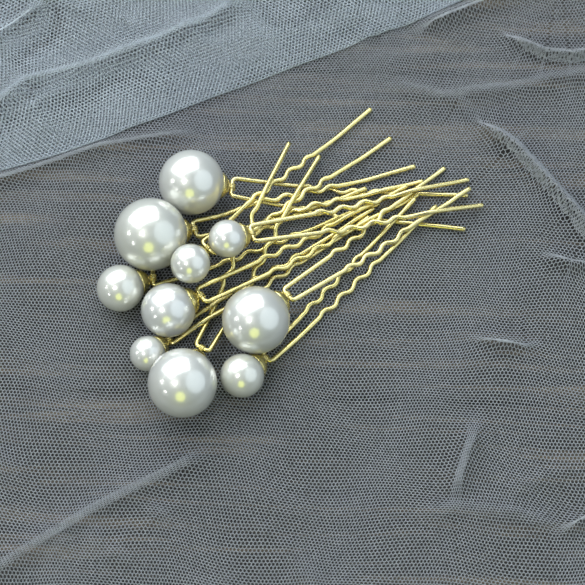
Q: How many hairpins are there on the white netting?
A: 10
